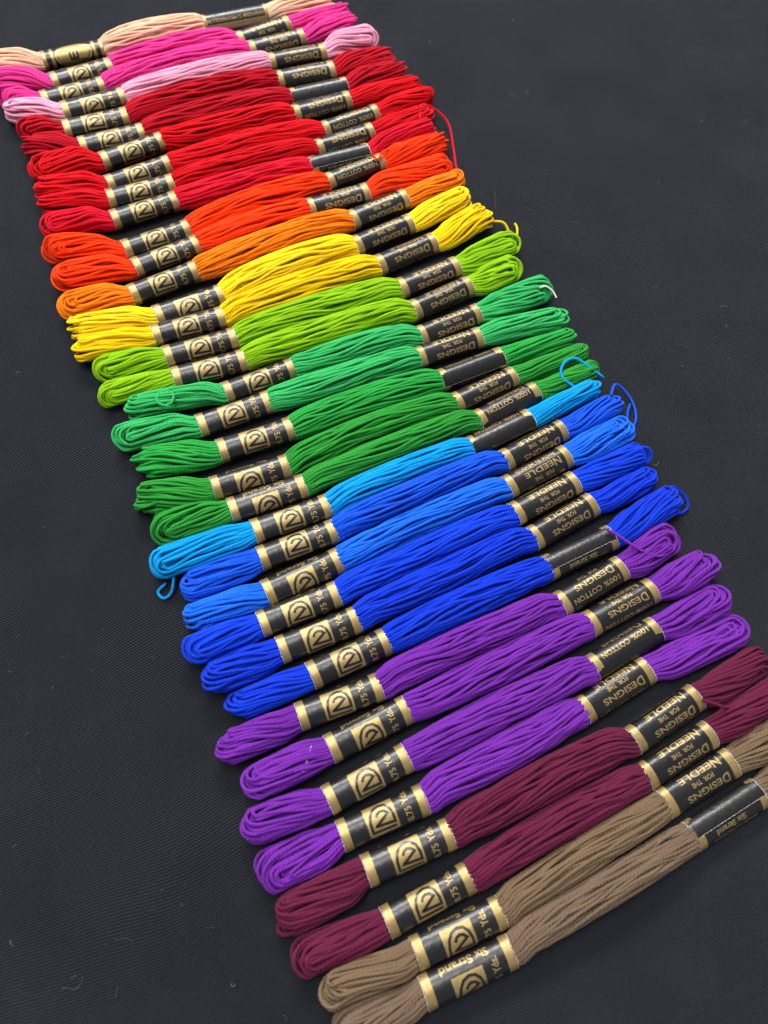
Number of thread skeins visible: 36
